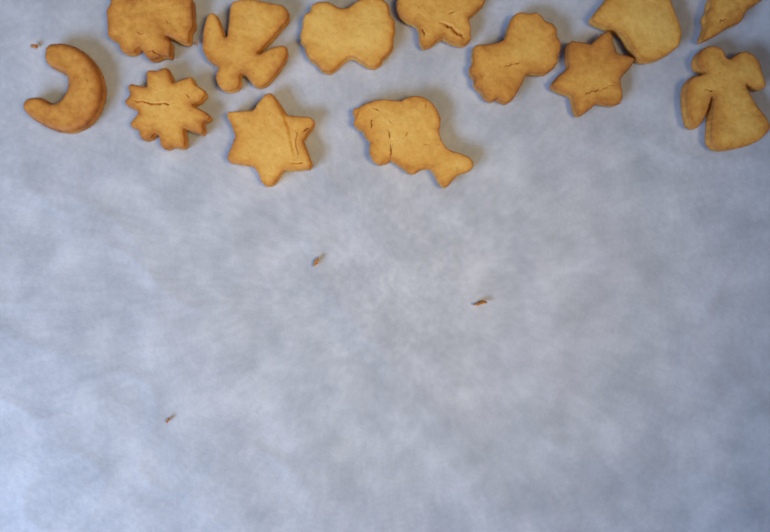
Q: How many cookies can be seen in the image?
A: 13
